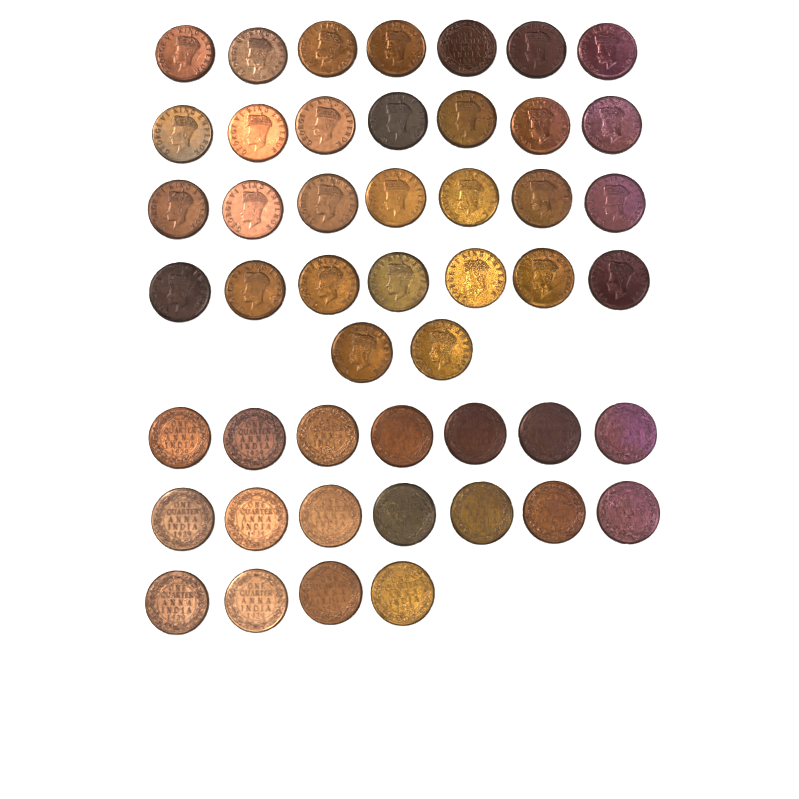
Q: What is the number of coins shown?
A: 48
